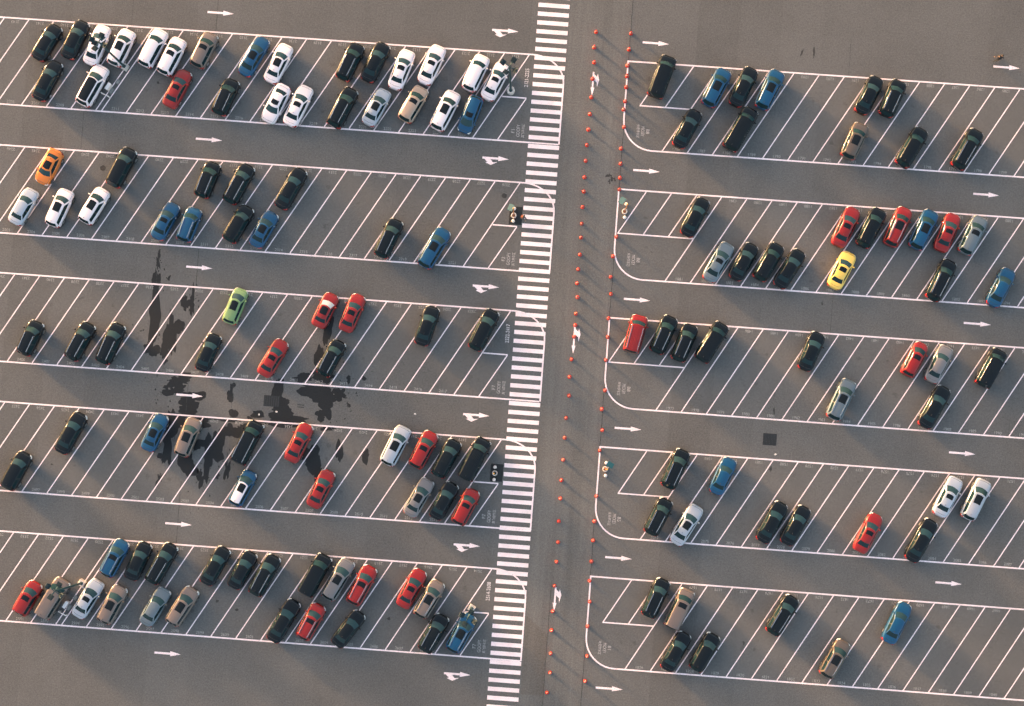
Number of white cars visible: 15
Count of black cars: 64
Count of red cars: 18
